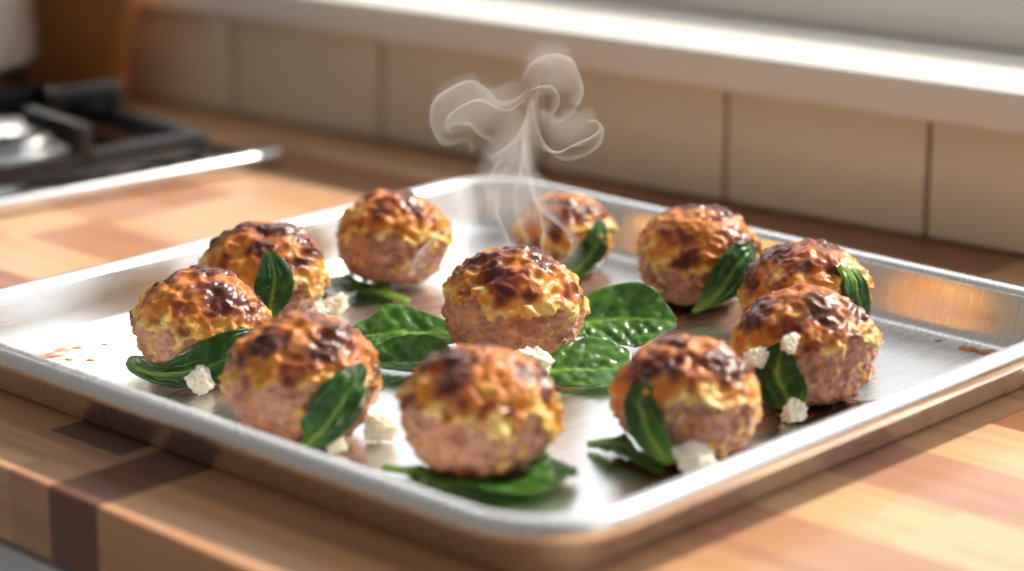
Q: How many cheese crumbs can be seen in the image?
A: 10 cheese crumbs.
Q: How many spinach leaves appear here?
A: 15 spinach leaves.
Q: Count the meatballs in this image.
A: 11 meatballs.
